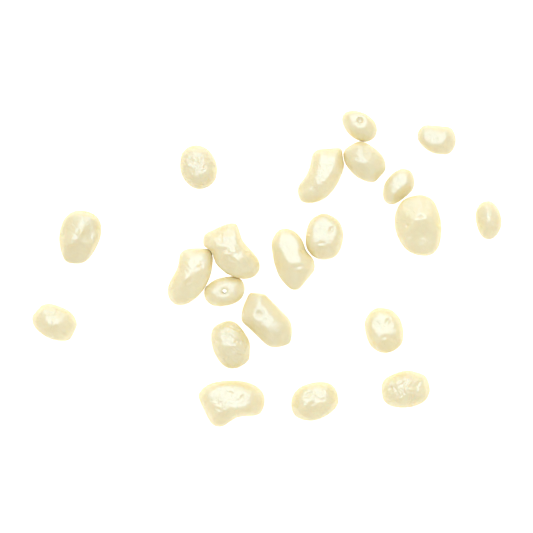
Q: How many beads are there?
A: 21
